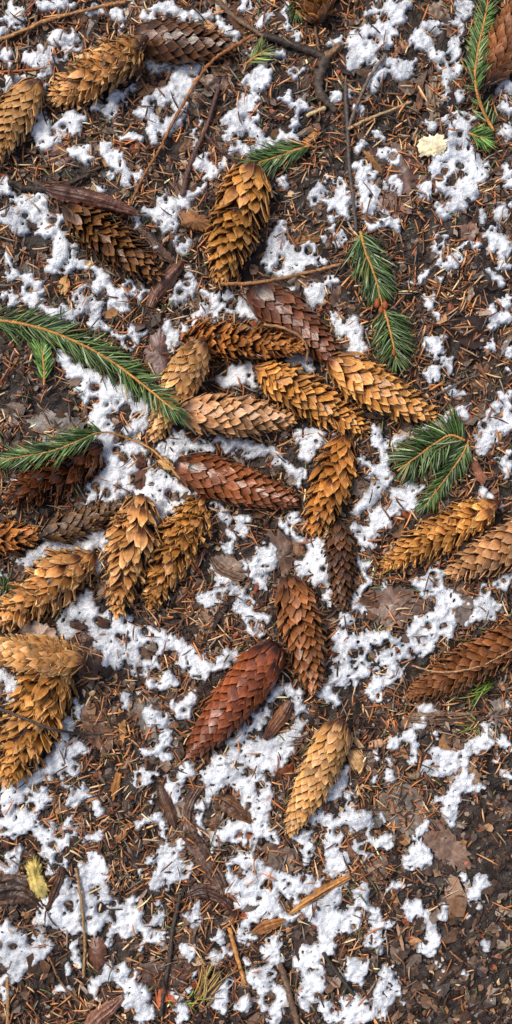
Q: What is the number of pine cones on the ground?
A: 30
